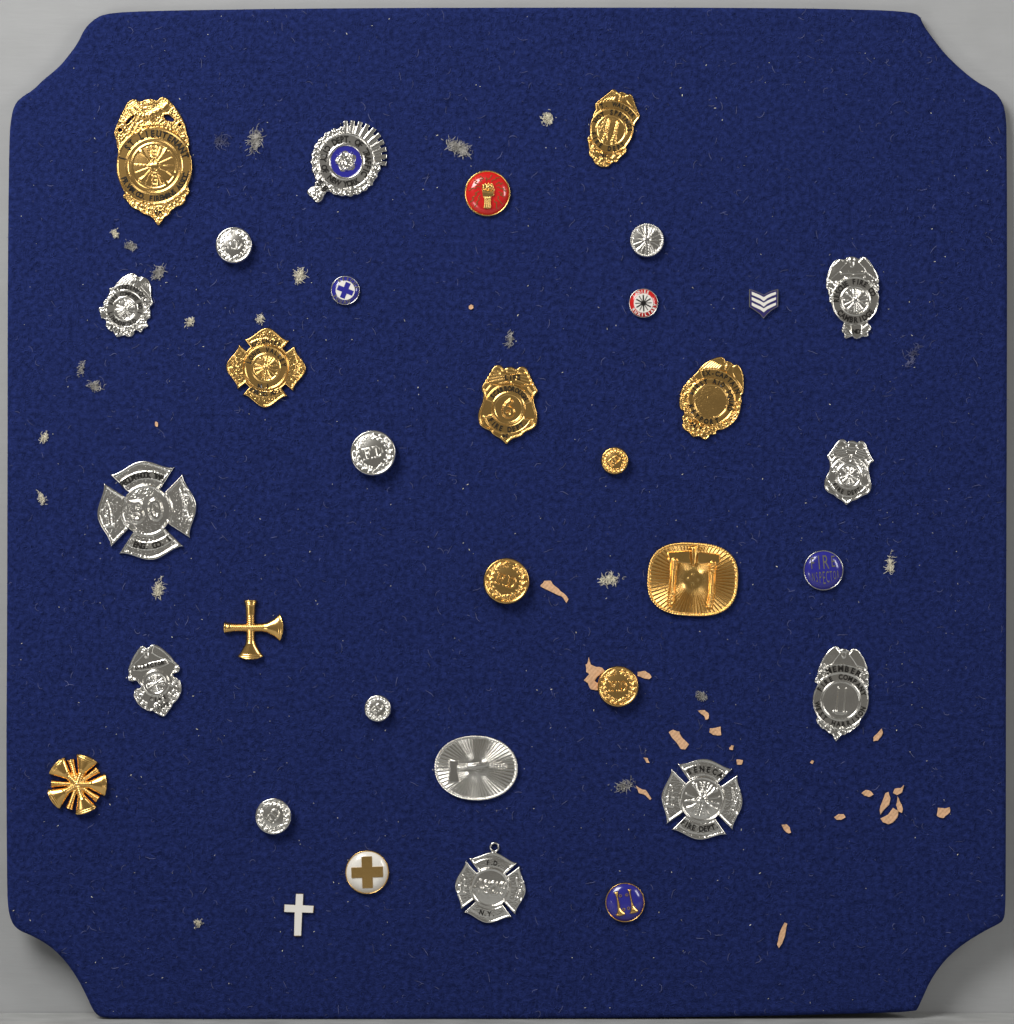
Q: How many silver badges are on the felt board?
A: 10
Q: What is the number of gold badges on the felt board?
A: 8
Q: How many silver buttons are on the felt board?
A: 5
